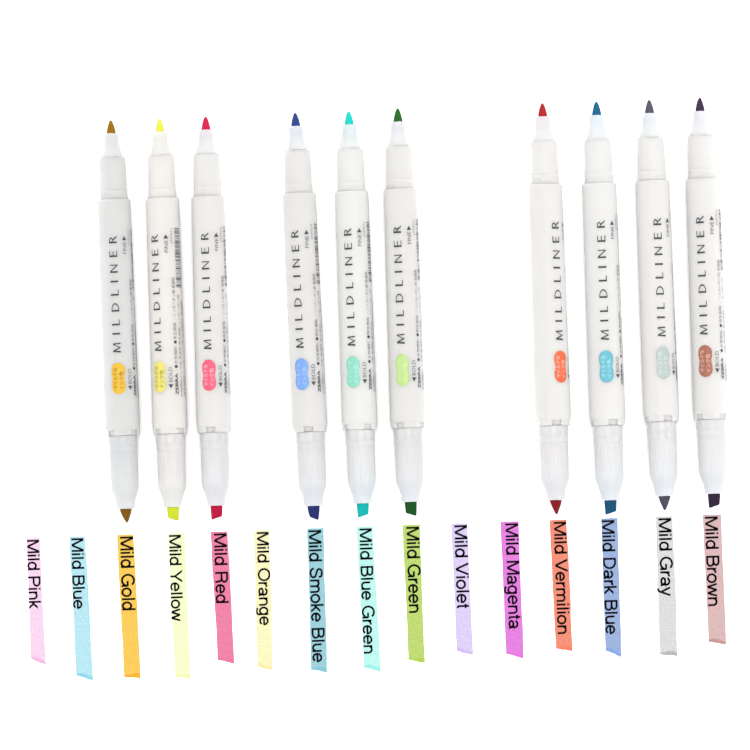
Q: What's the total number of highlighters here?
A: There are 10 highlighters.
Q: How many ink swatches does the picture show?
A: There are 15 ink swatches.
